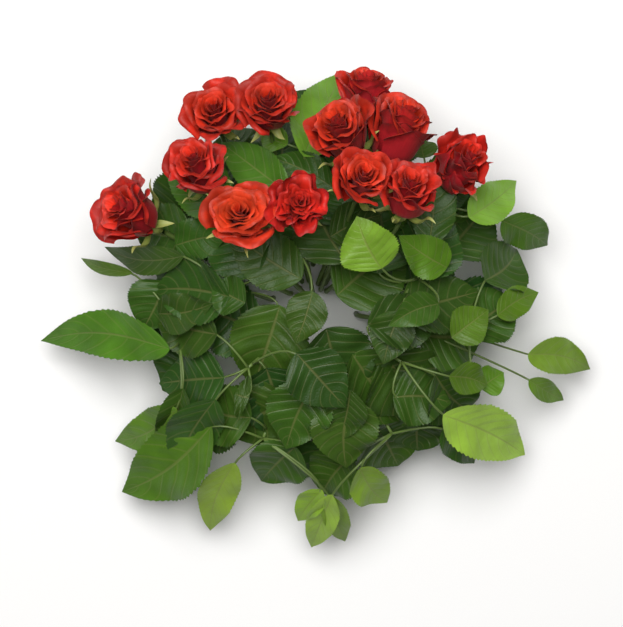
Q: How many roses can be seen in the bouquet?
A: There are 12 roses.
